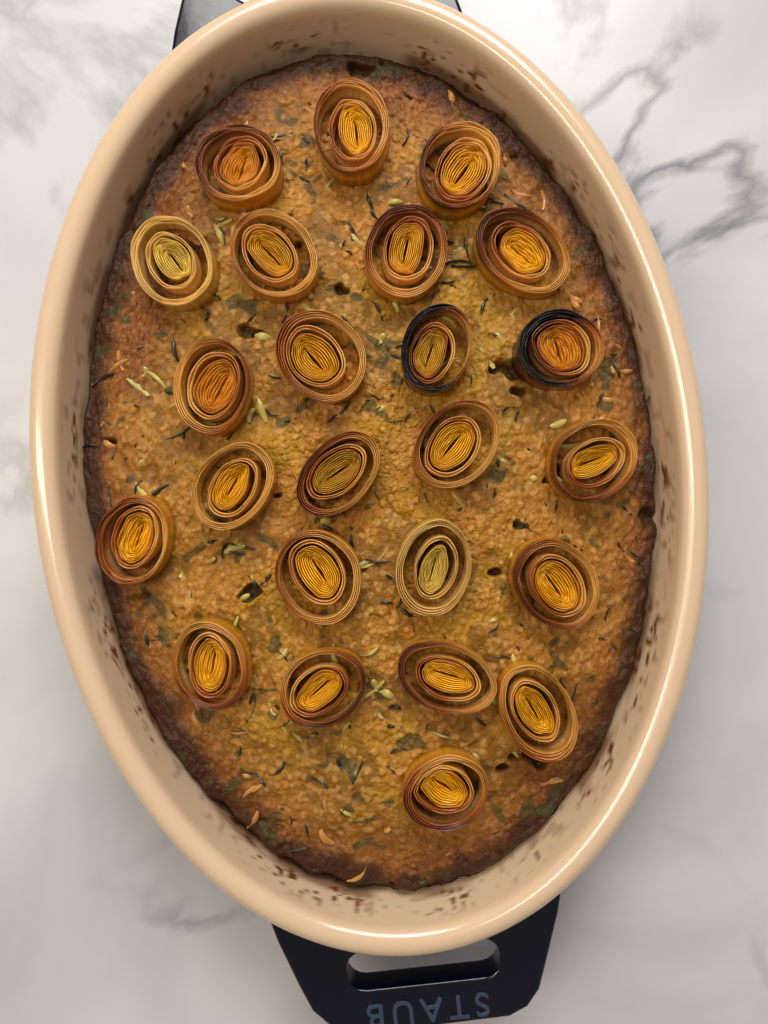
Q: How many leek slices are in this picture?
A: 24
